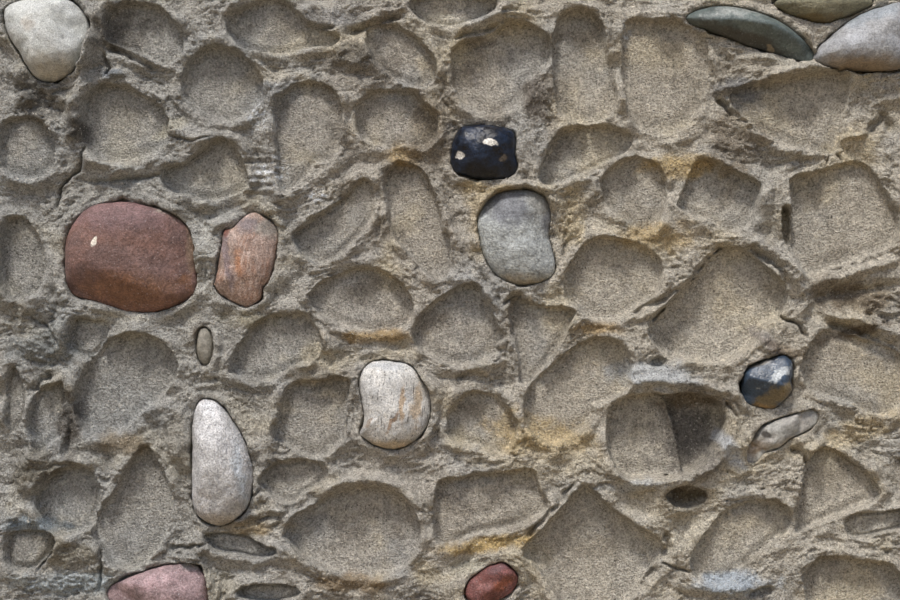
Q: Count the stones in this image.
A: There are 15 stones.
